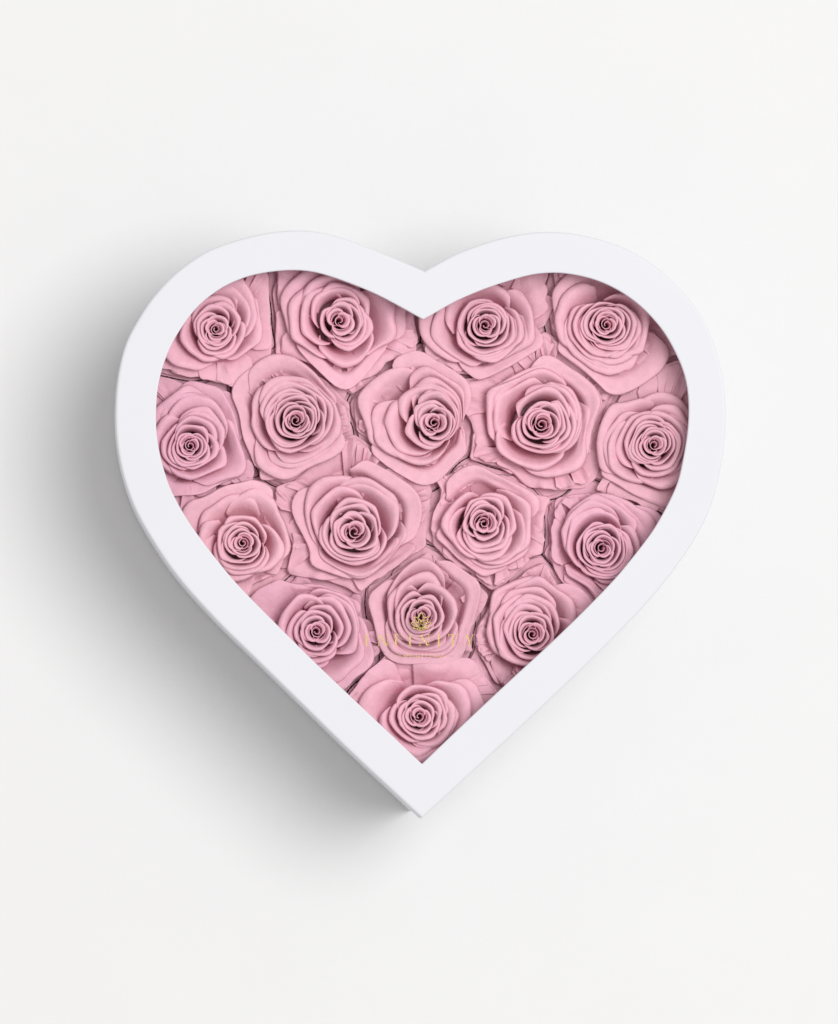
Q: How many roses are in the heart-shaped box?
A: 17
